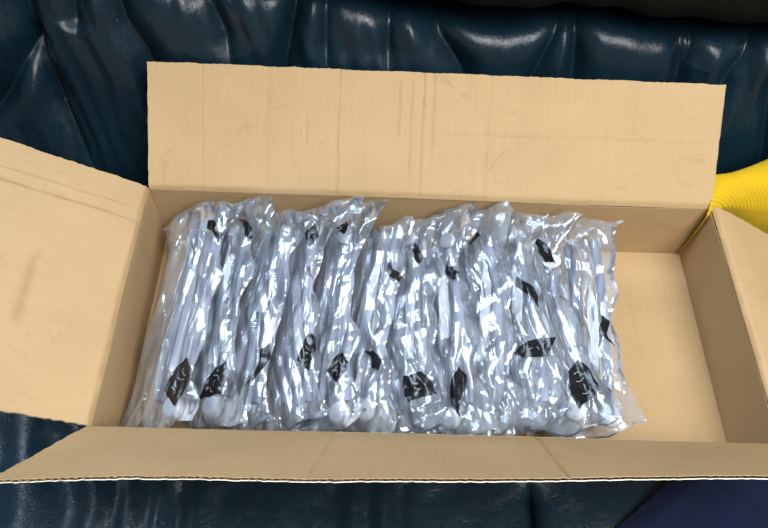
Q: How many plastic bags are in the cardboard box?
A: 12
